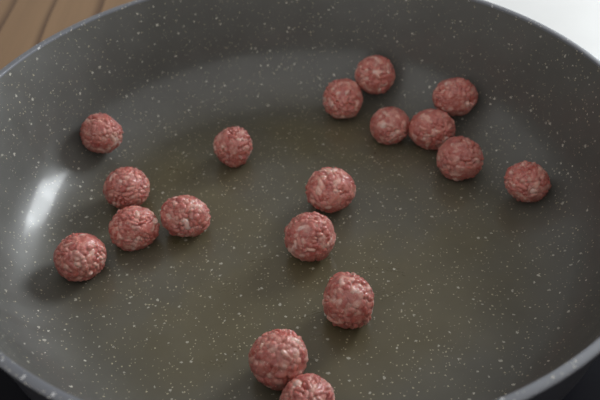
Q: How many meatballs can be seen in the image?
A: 18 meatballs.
